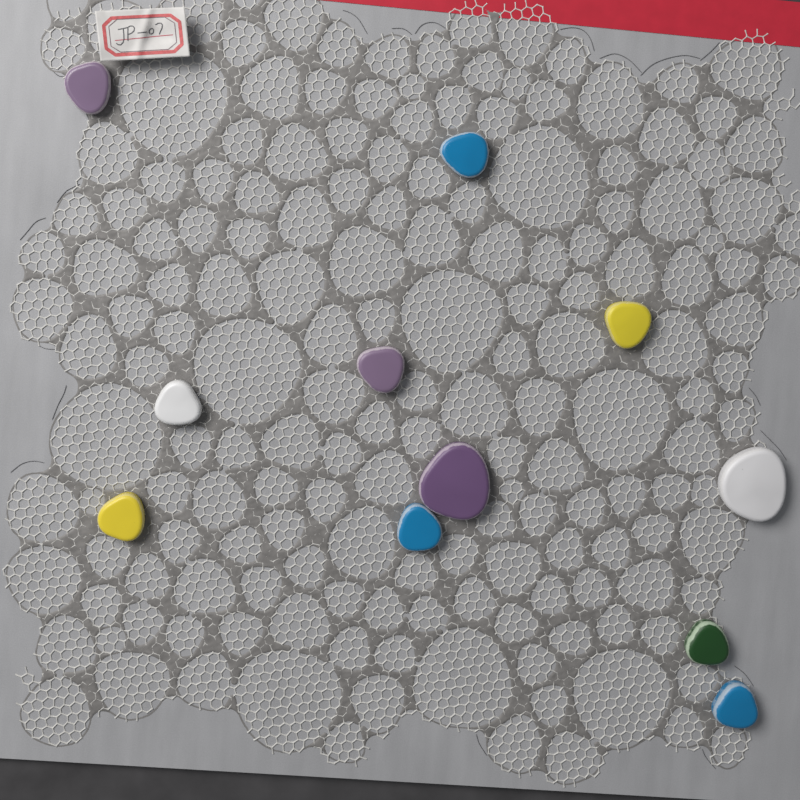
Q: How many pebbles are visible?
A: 11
